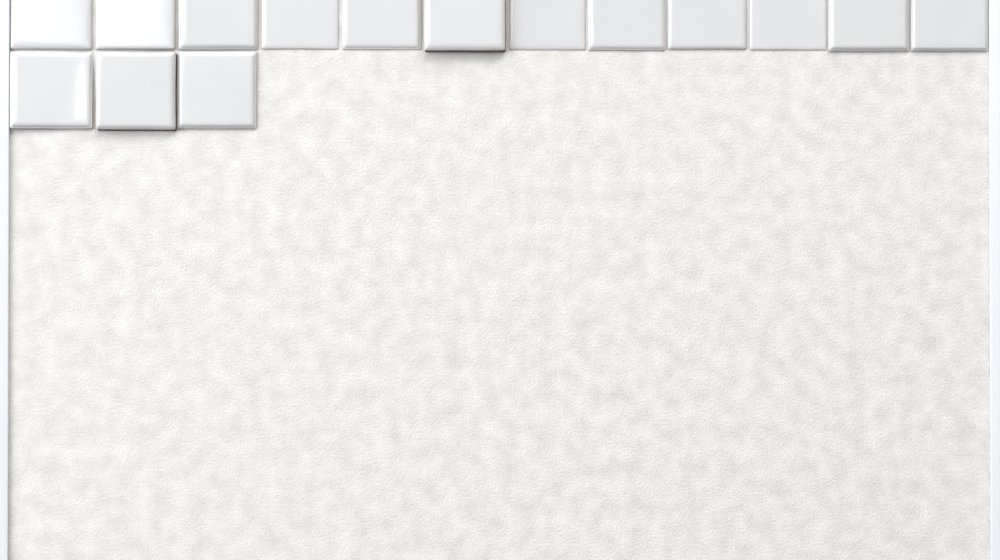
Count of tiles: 15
